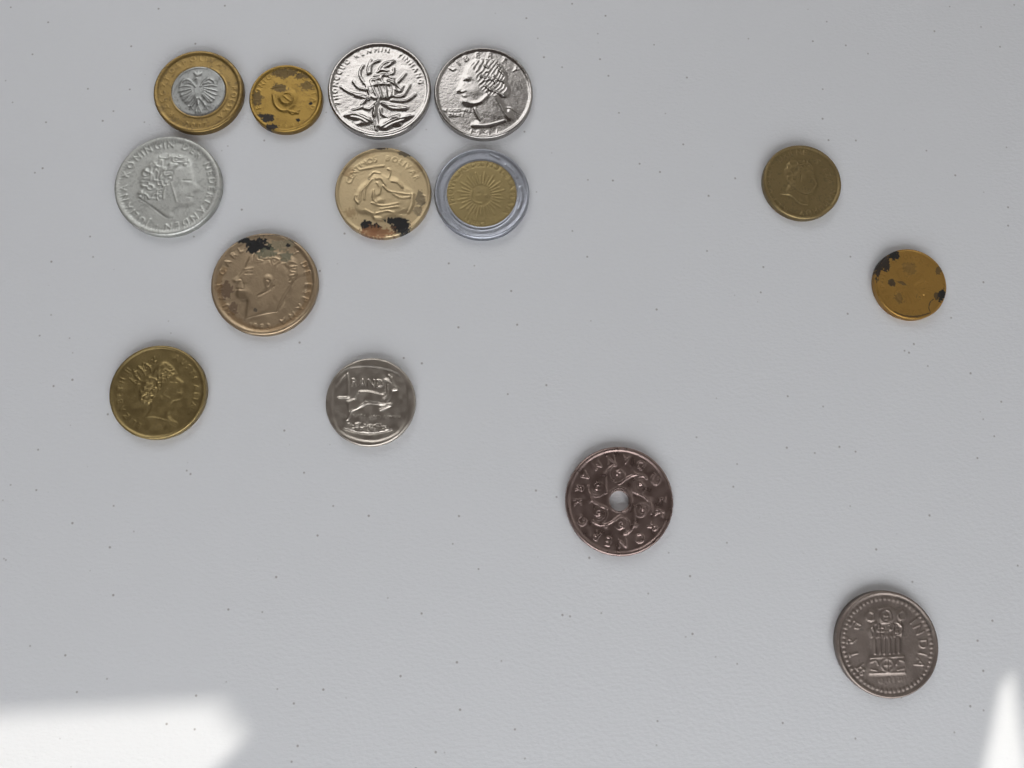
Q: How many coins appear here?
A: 14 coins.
